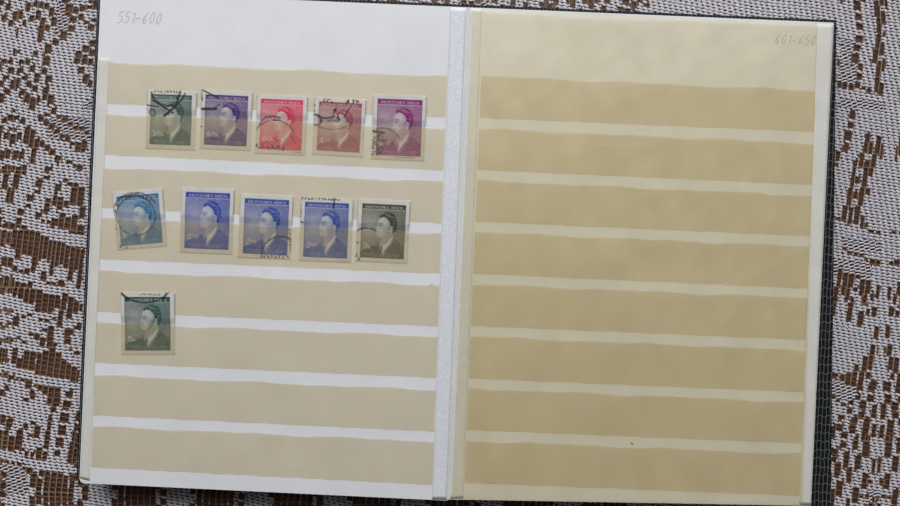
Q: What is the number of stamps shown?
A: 11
